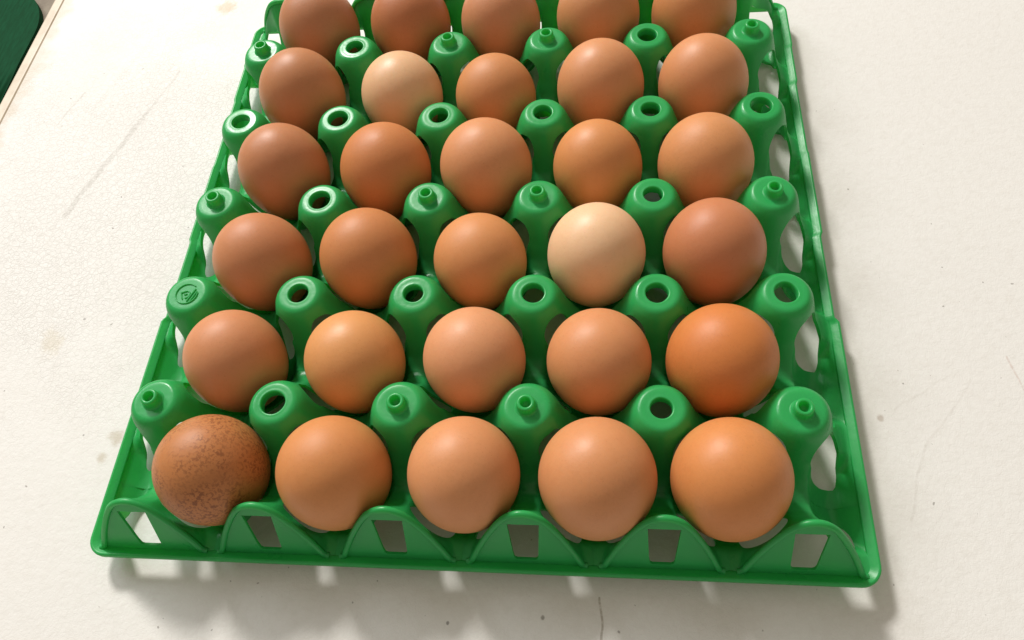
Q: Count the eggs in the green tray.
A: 30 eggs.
